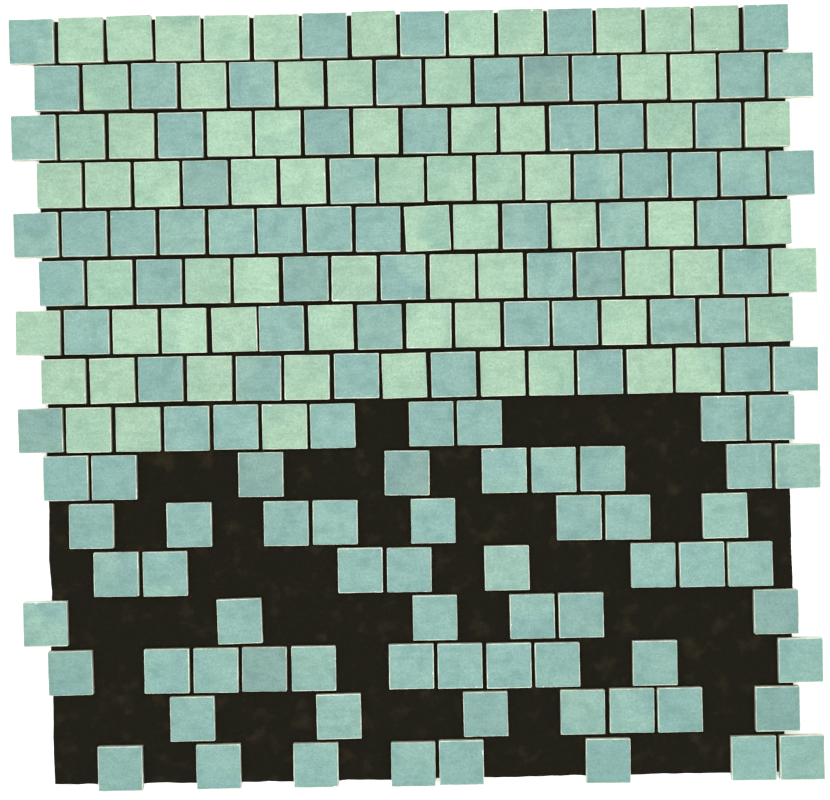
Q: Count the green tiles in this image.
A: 71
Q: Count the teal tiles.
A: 125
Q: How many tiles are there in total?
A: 196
